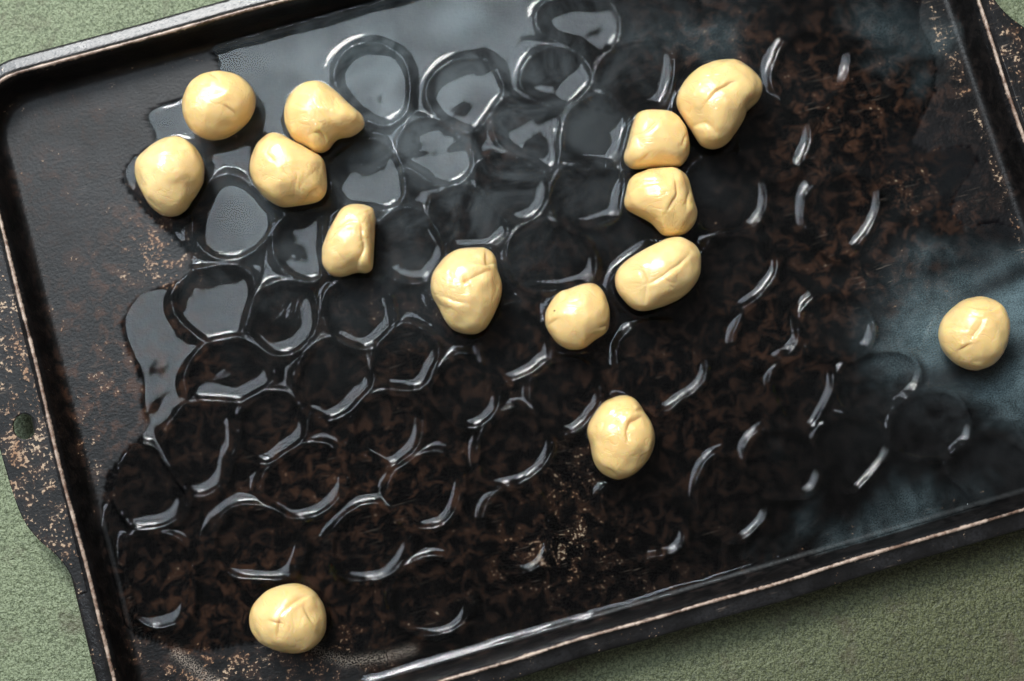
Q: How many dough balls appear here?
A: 14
